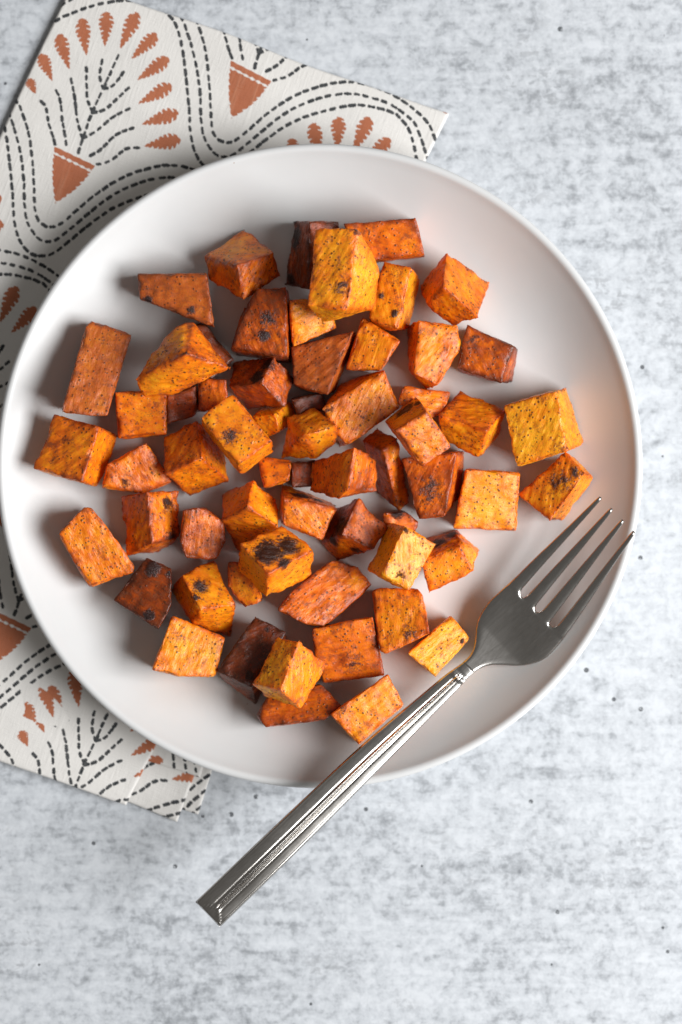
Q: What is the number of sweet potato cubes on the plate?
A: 61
